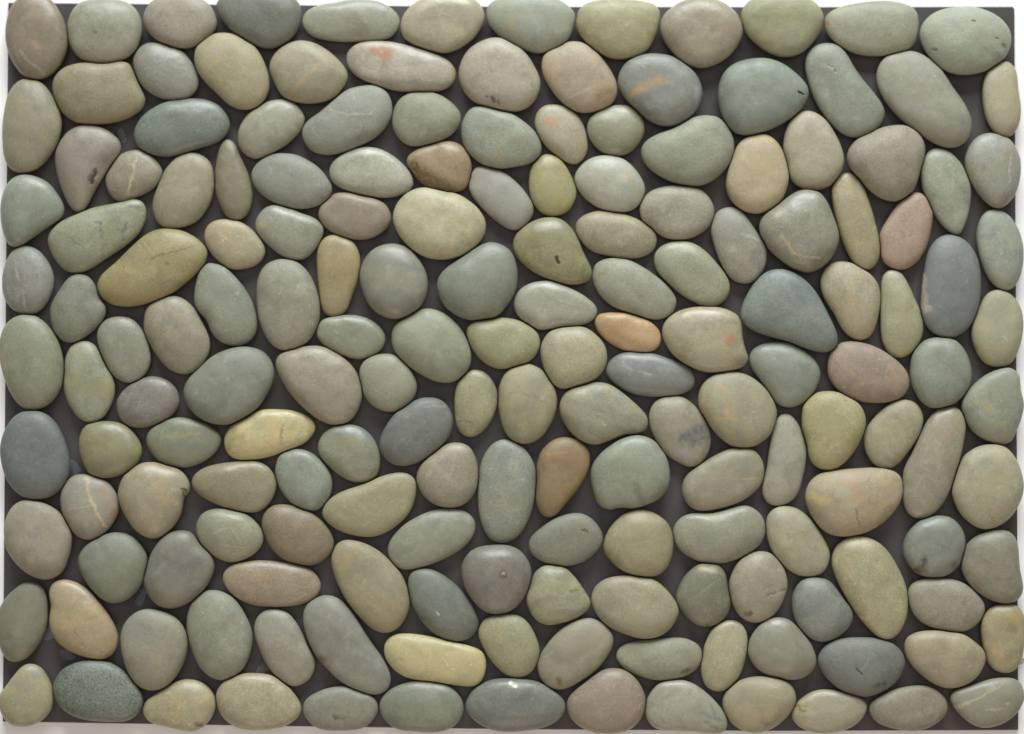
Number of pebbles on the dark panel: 175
